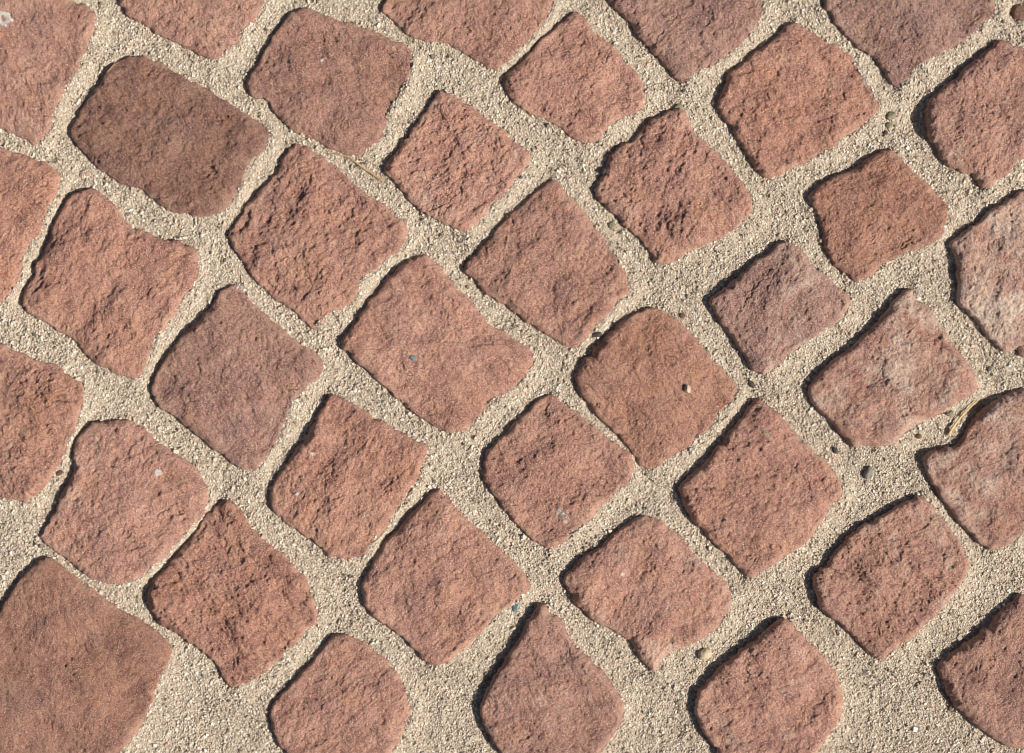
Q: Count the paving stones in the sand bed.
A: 38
